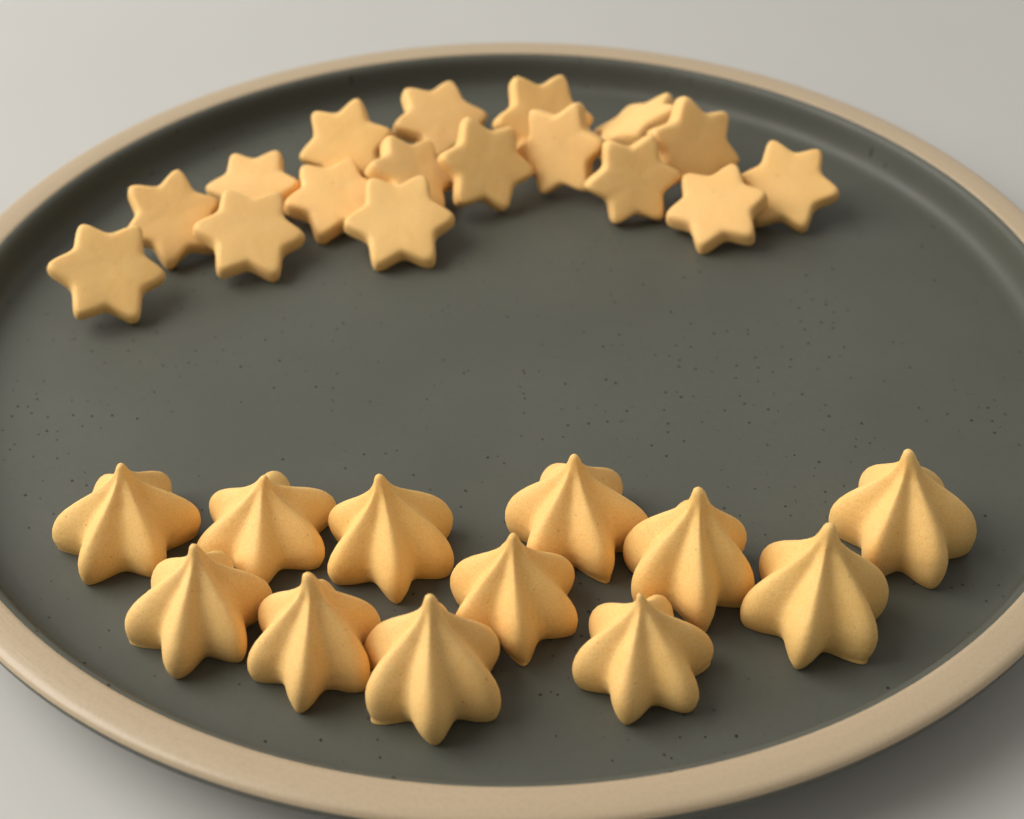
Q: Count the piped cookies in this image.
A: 12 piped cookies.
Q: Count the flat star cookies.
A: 17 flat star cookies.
